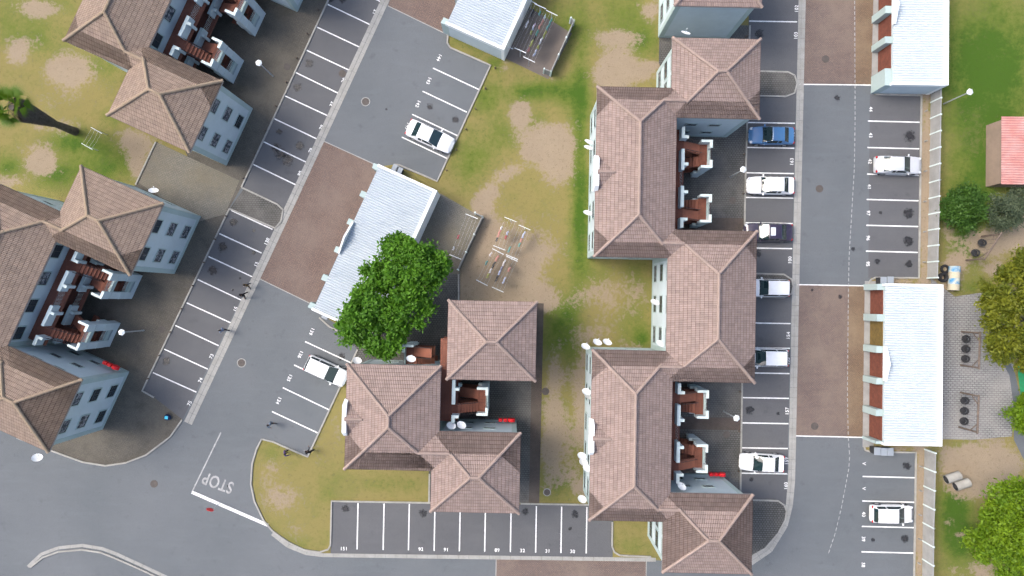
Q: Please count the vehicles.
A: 10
